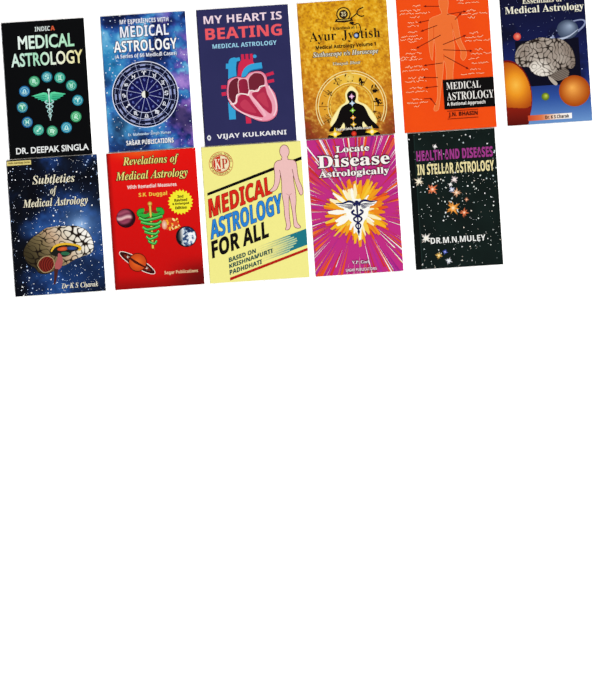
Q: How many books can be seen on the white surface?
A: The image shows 11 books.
